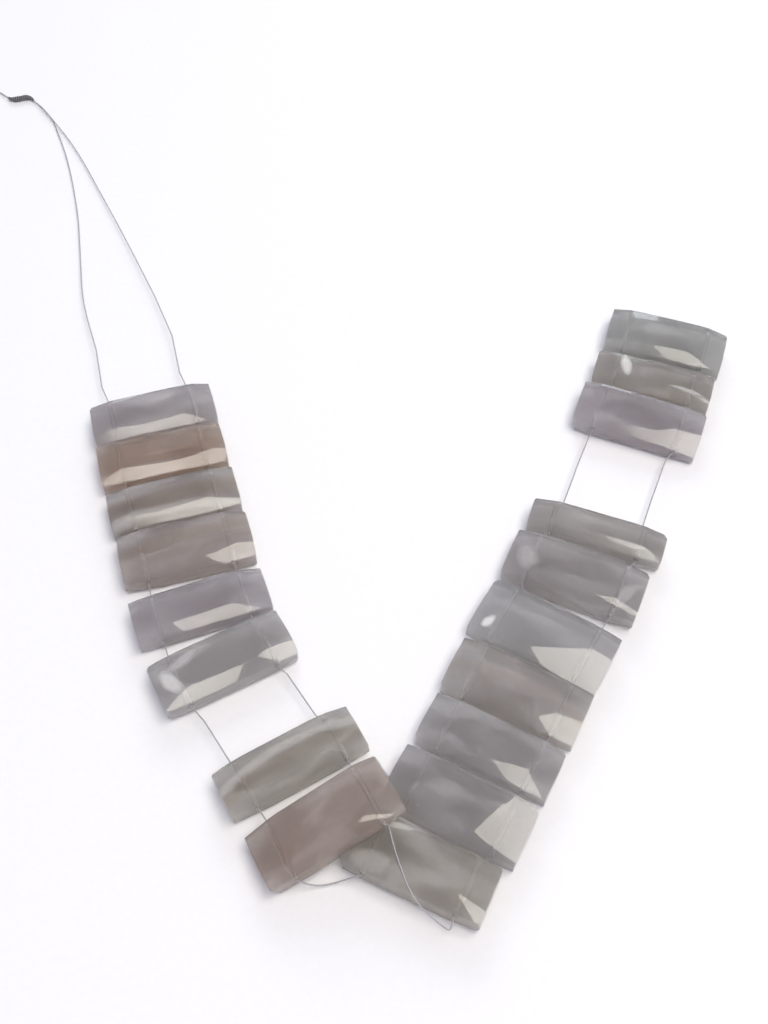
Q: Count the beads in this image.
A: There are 18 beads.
